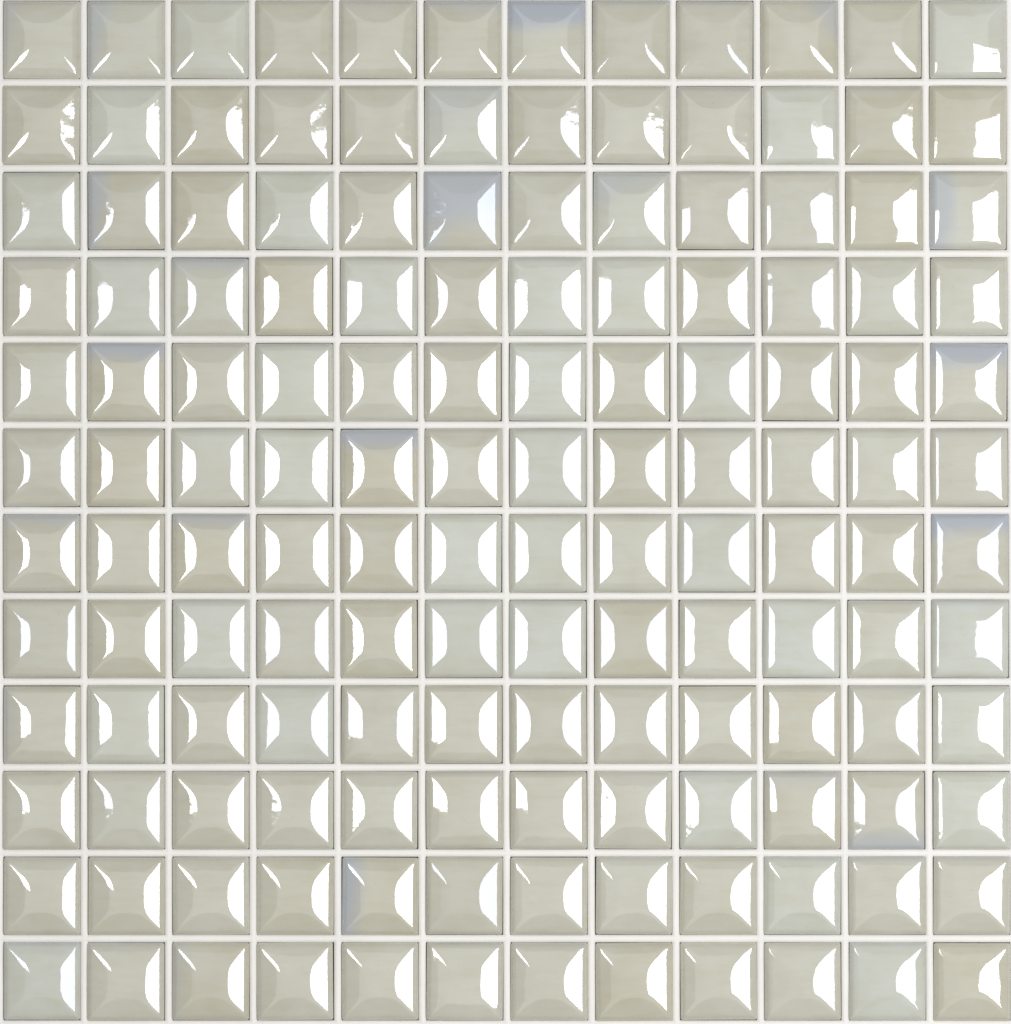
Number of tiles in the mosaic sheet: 144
